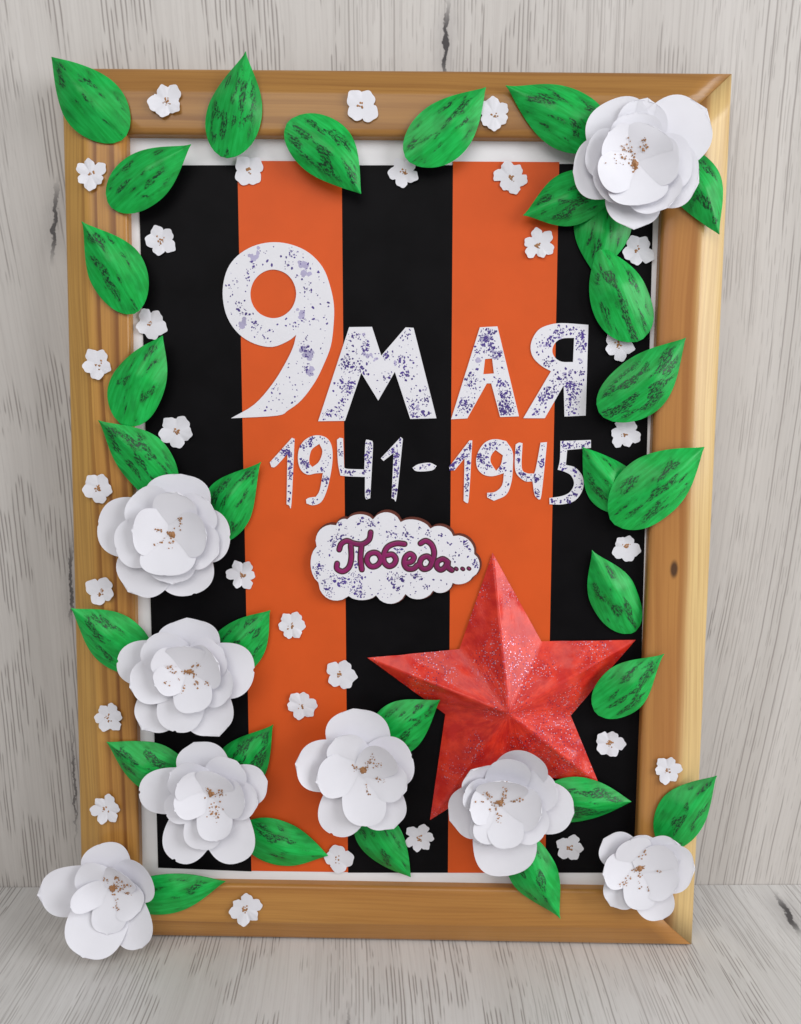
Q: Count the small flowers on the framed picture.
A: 30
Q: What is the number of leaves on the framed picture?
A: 30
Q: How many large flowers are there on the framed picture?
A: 8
